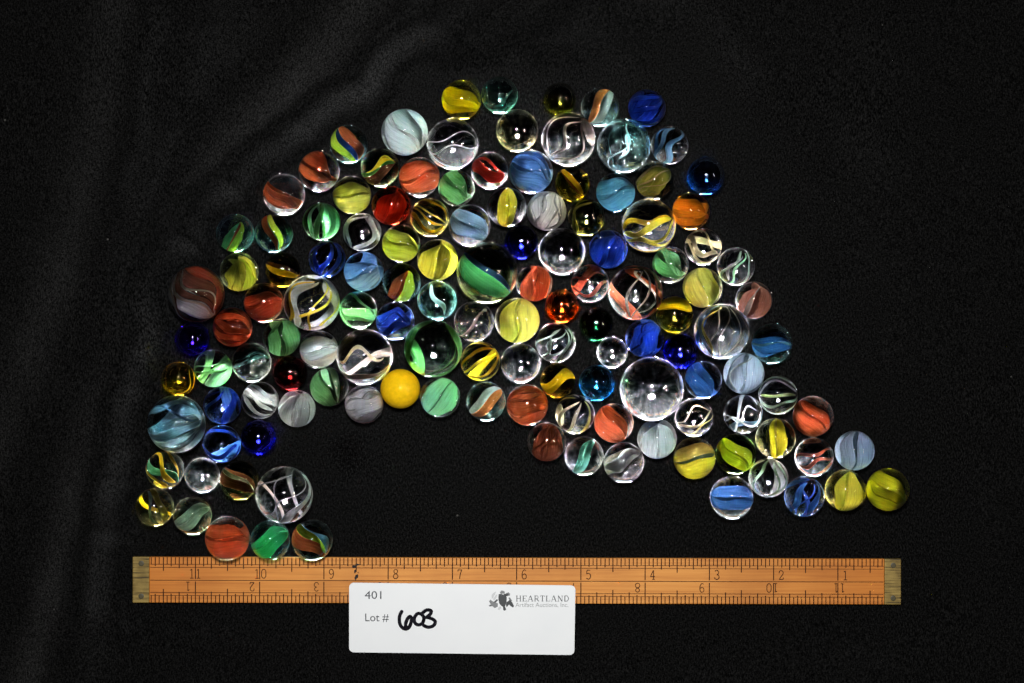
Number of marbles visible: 130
